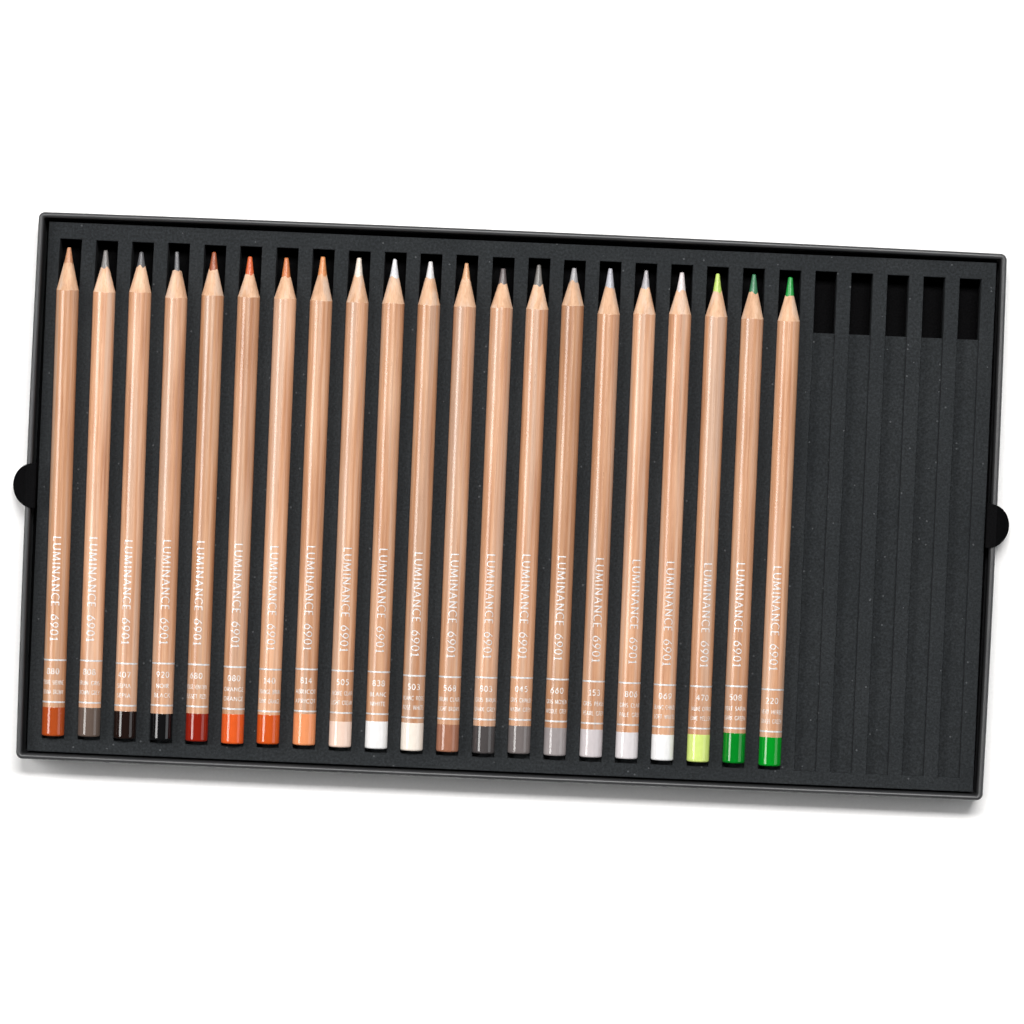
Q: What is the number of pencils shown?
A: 21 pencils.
